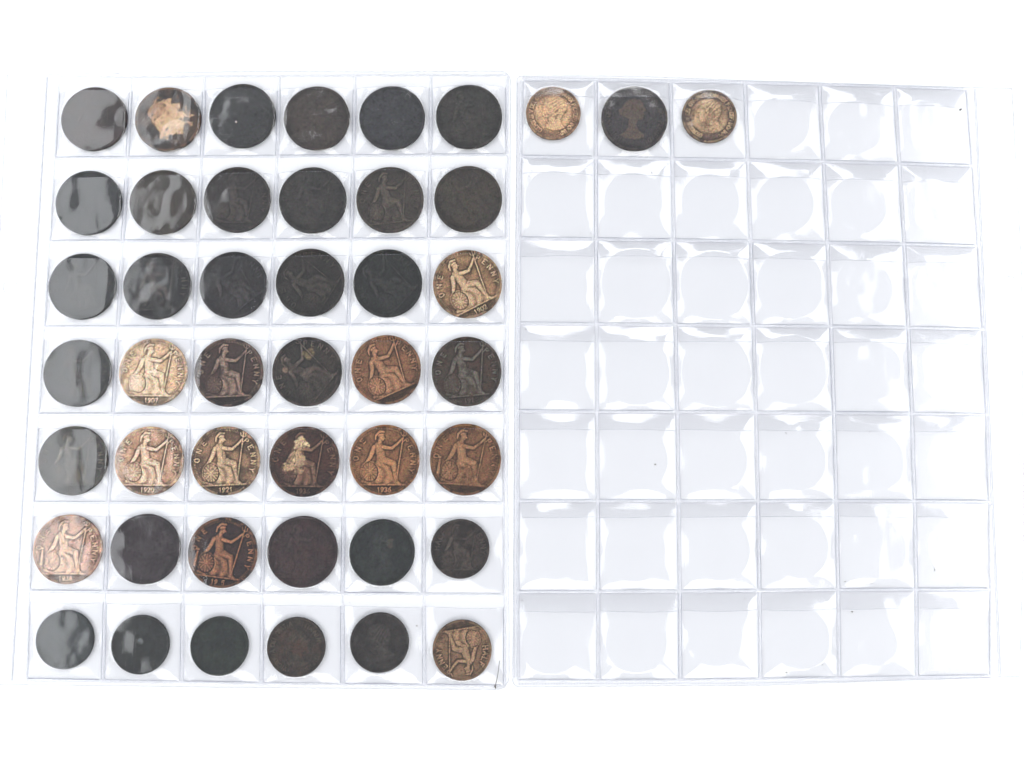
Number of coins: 45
